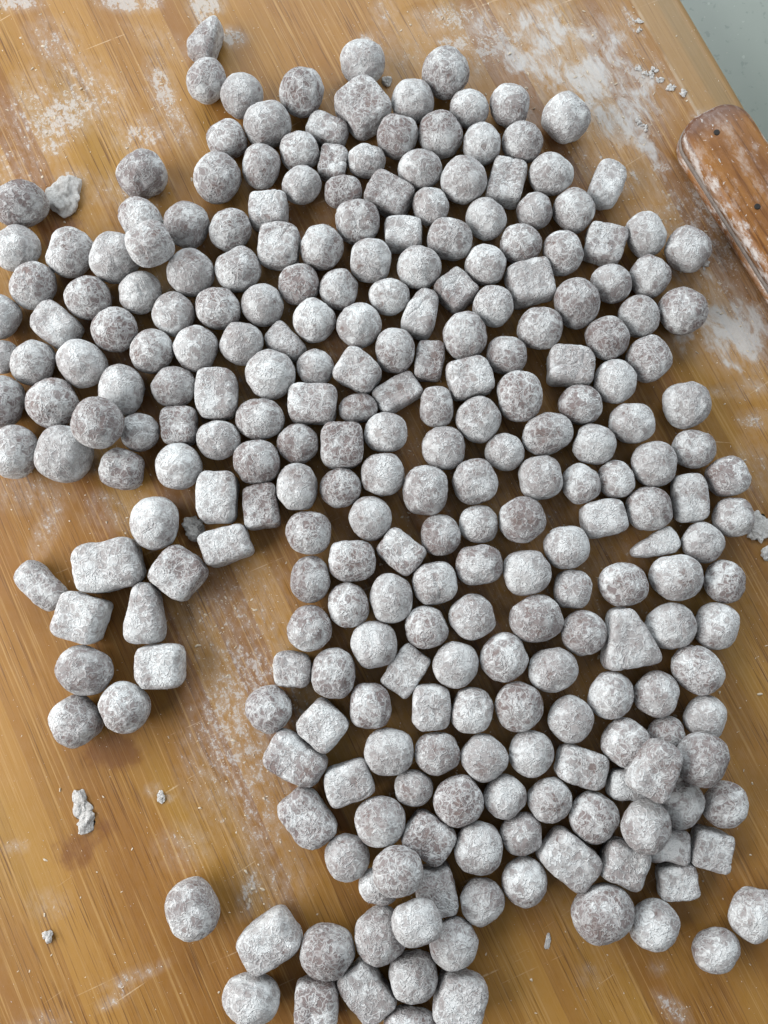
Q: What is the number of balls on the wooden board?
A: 200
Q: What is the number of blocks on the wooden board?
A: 60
